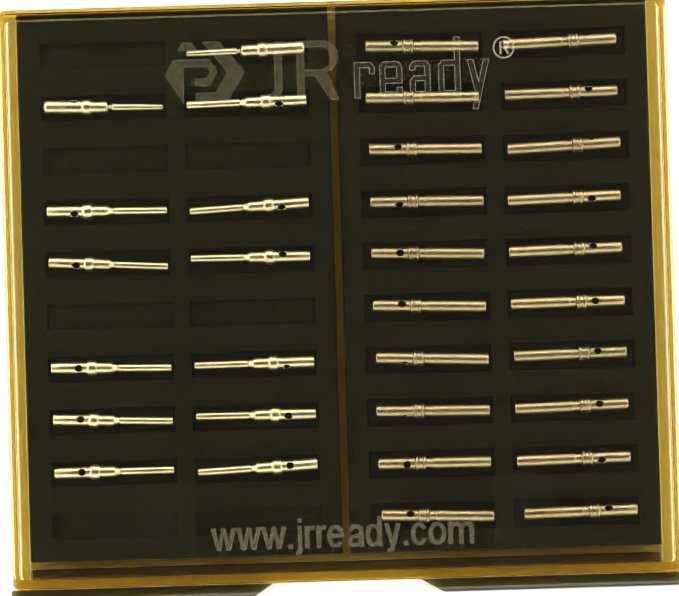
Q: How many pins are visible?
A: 13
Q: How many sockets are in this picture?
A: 20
